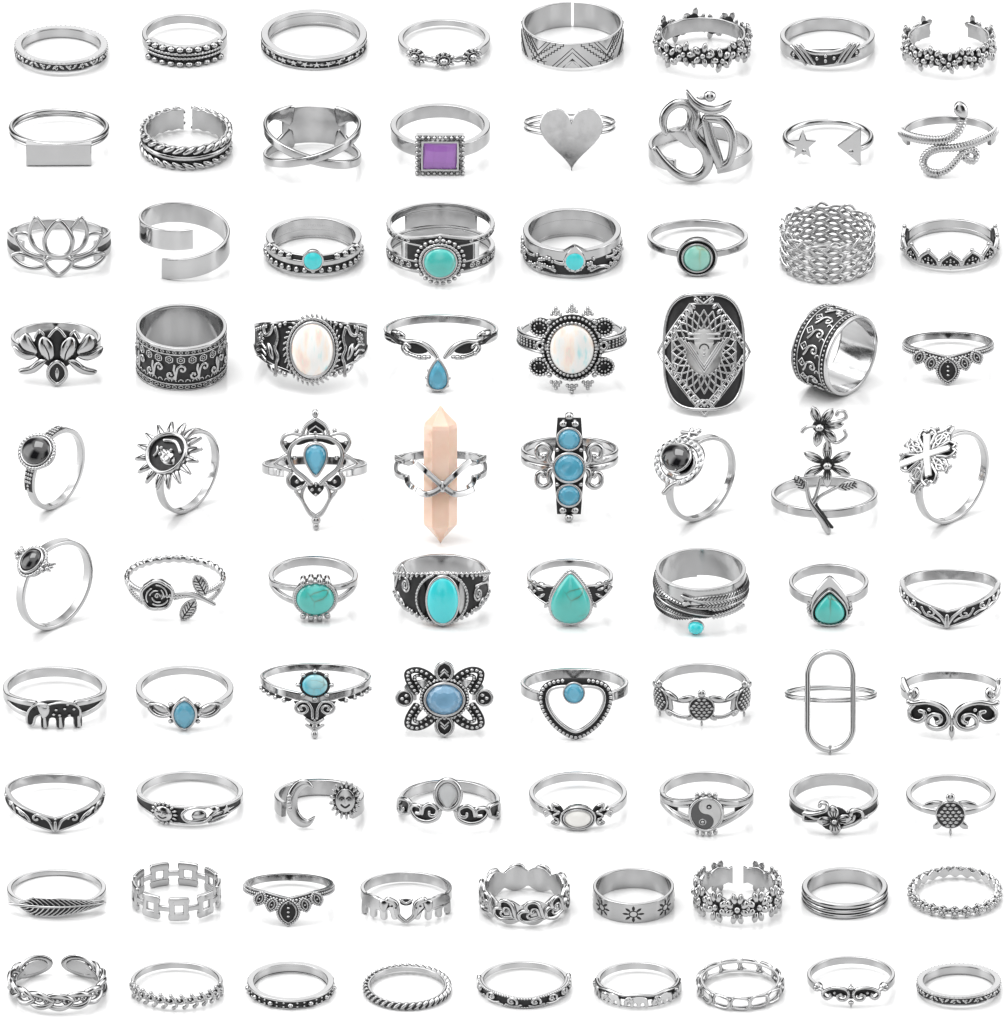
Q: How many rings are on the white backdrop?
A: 82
